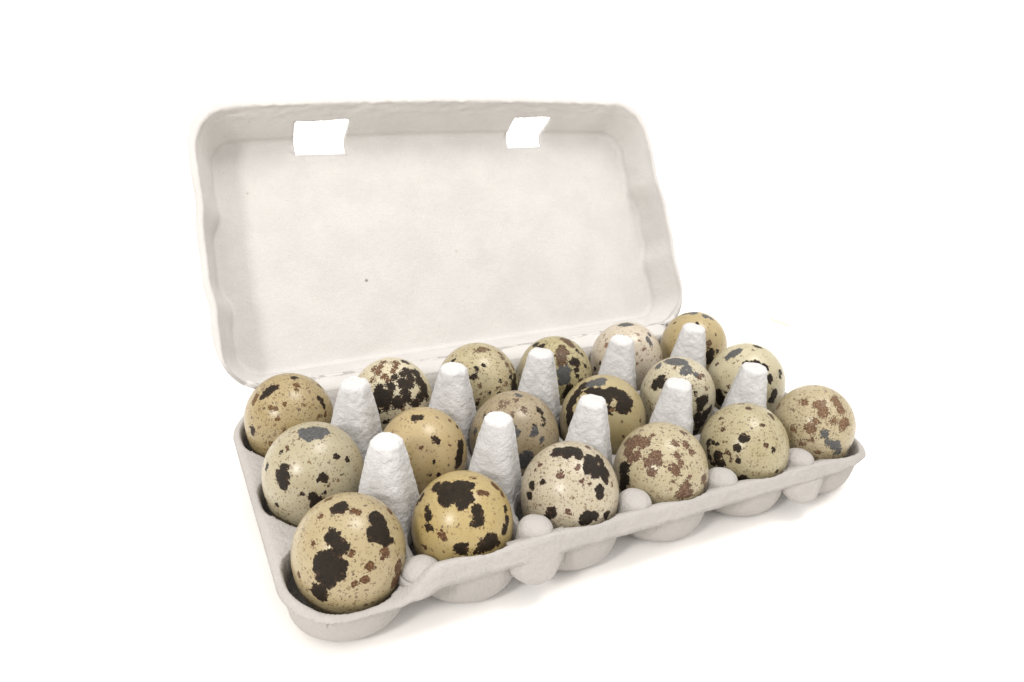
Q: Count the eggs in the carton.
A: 18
